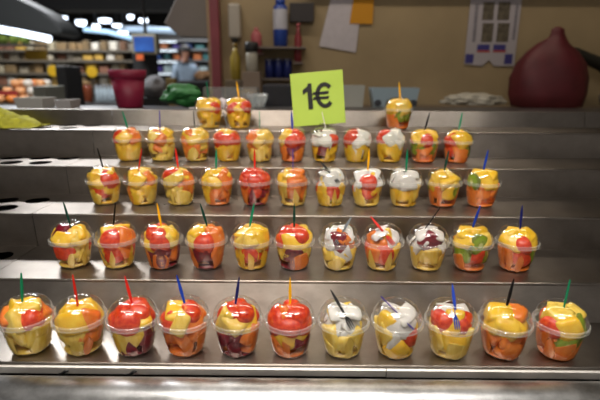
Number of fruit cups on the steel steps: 47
